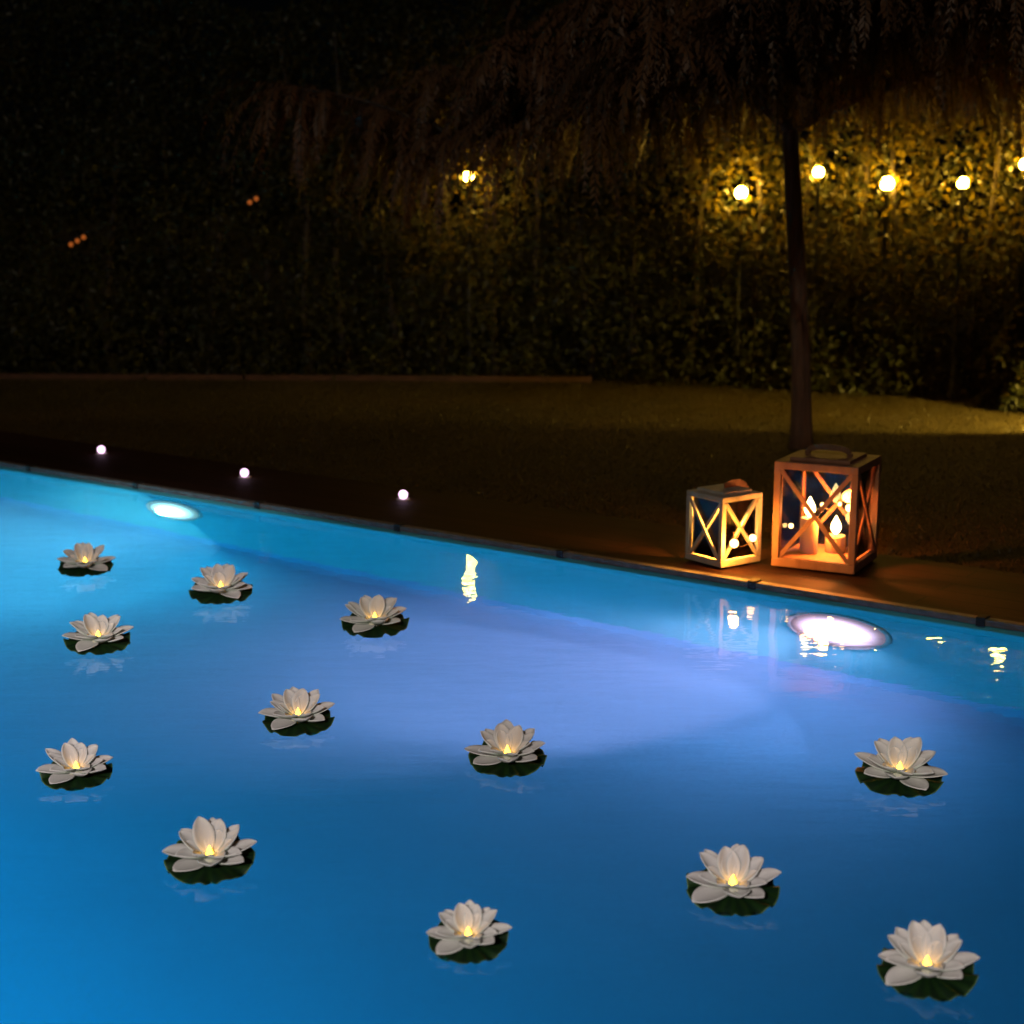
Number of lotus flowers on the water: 12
